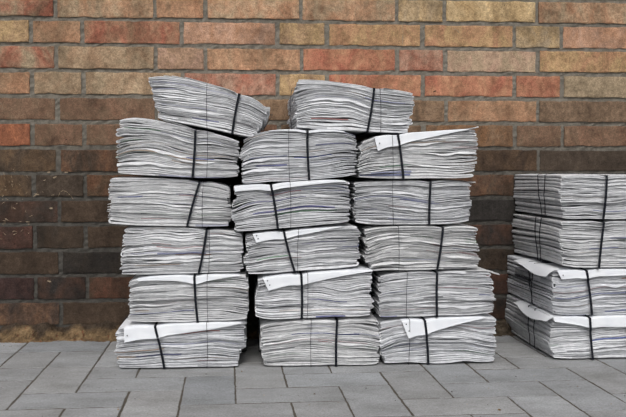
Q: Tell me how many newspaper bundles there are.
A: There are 21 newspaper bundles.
